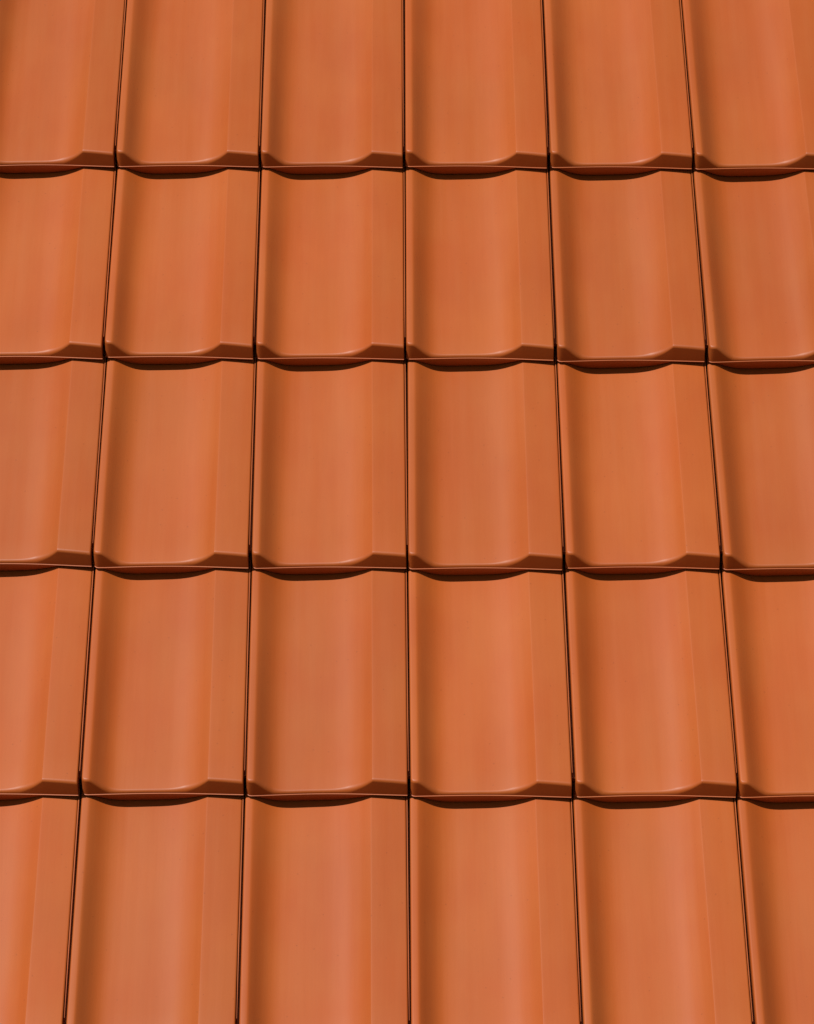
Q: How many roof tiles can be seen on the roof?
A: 30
